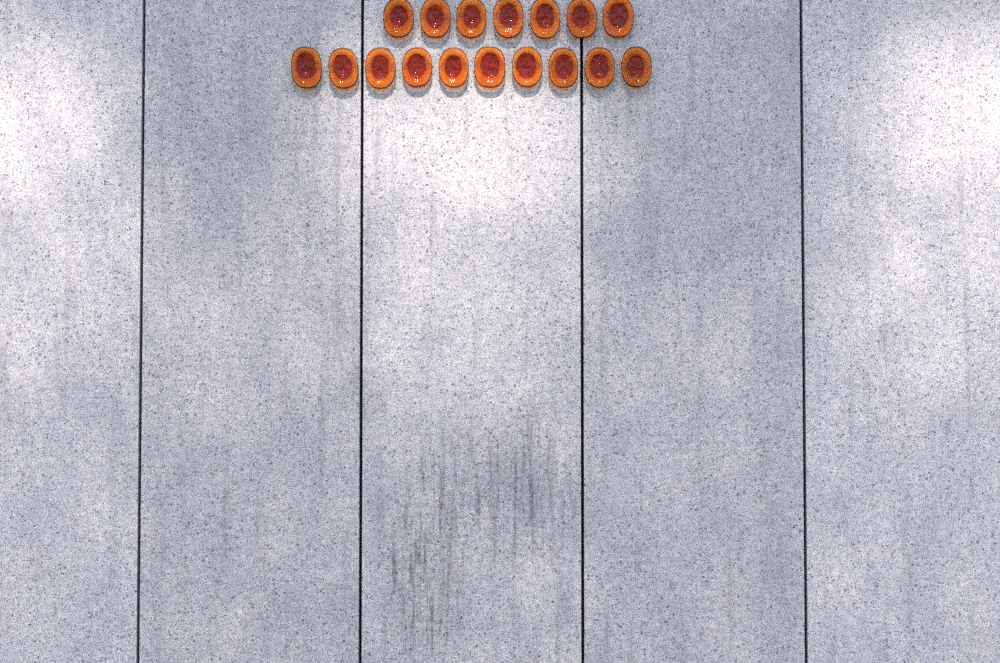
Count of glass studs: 17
